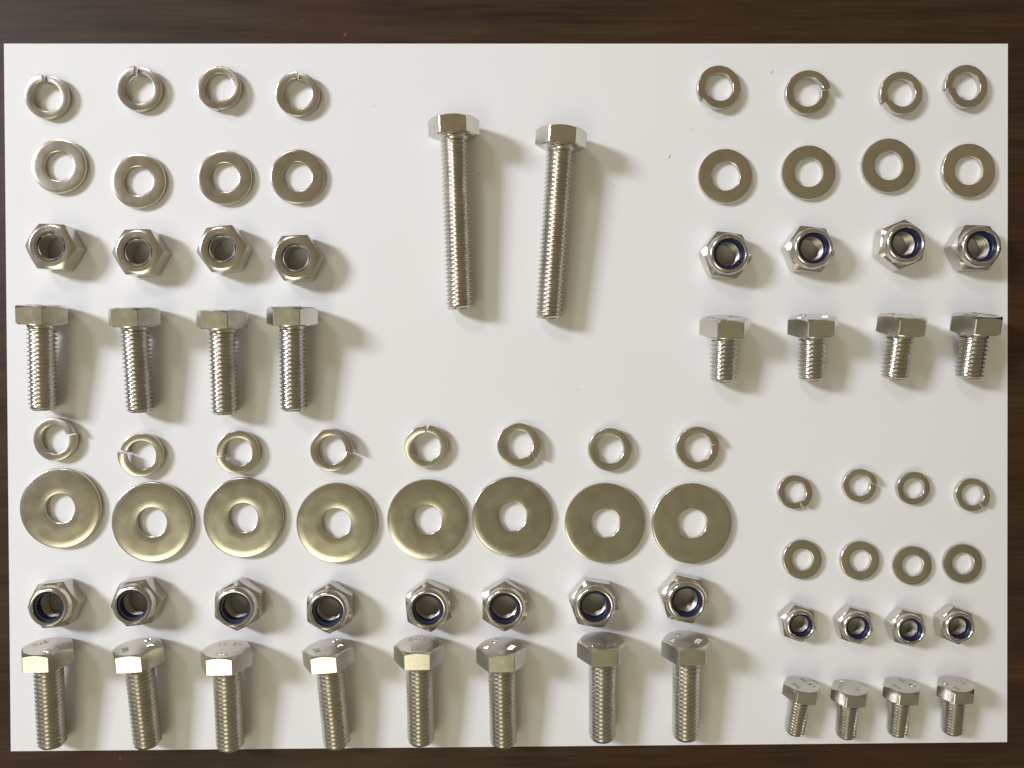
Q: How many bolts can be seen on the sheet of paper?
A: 22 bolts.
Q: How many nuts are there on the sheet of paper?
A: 20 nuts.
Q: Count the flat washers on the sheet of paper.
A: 20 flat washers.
